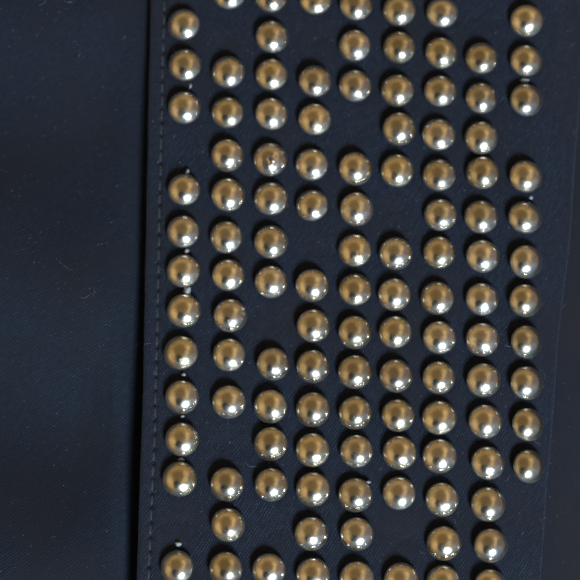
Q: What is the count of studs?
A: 118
